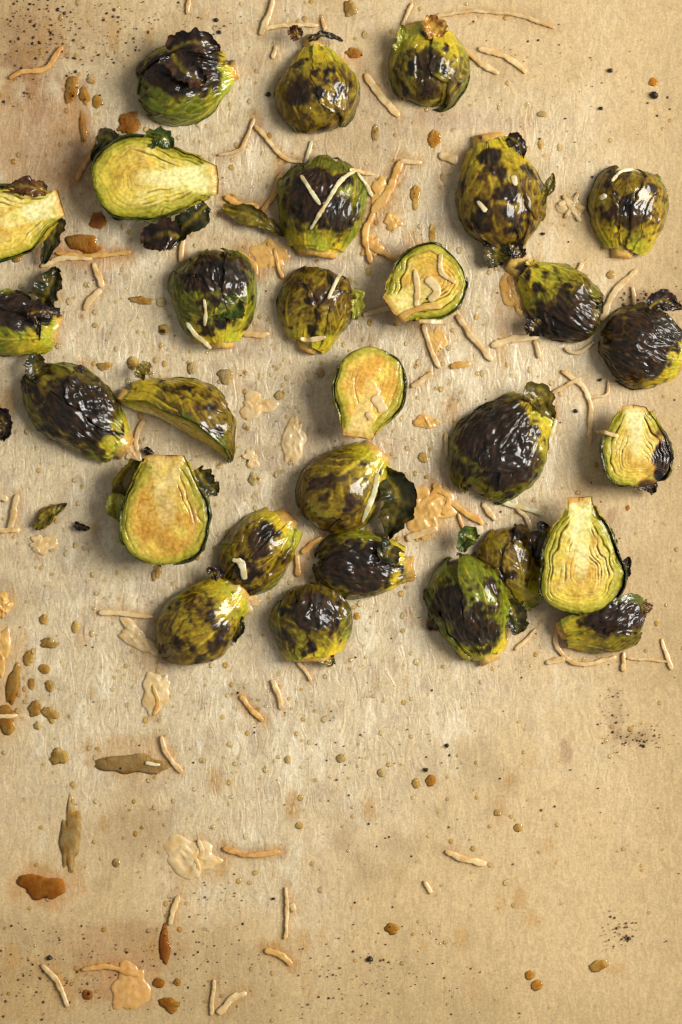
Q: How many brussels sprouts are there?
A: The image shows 29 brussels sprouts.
